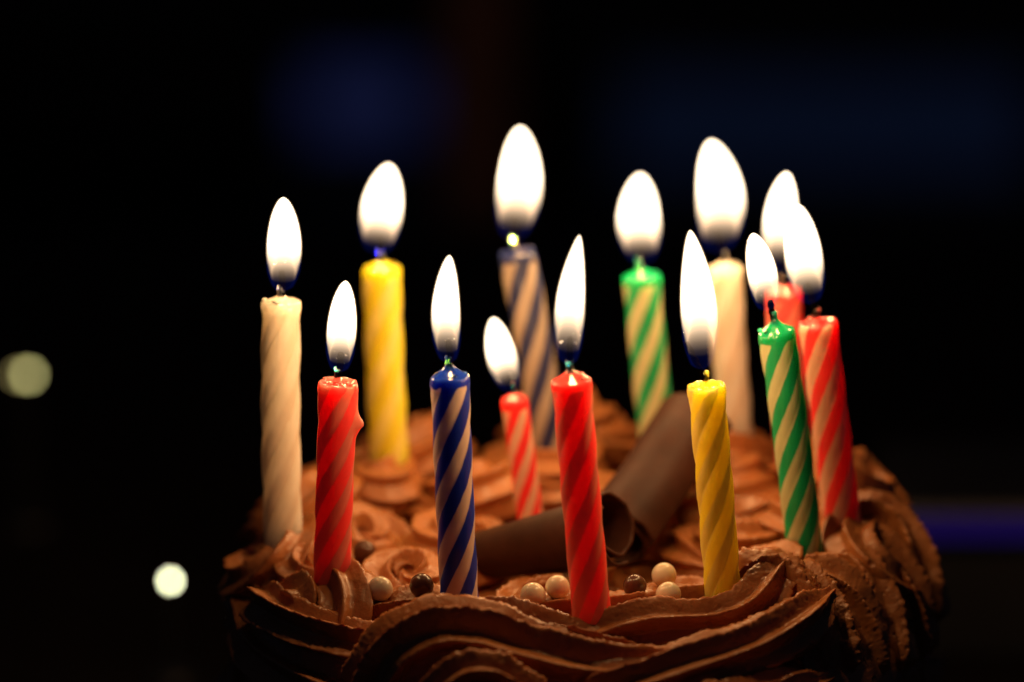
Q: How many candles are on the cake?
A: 13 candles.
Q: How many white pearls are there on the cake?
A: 5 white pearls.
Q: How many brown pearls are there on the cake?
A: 3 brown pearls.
